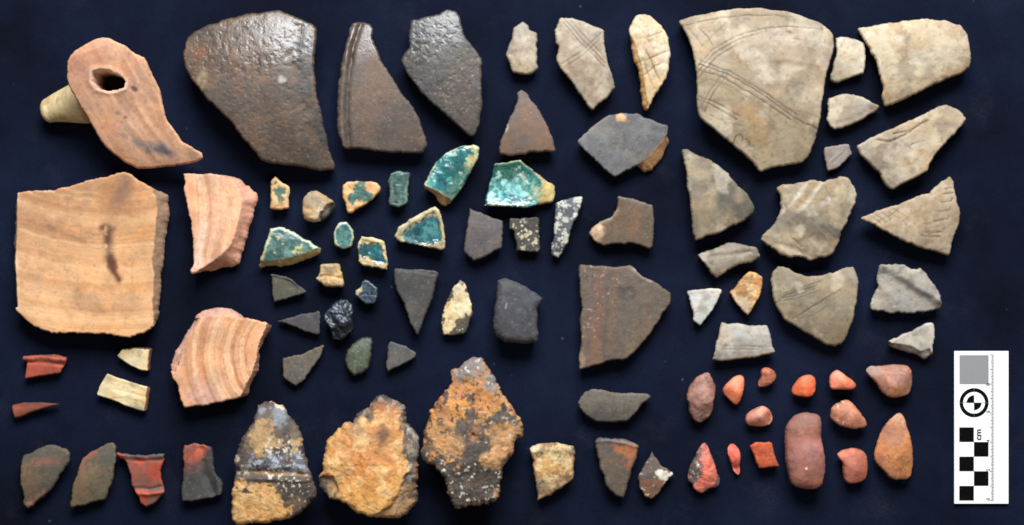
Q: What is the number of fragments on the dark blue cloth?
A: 83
